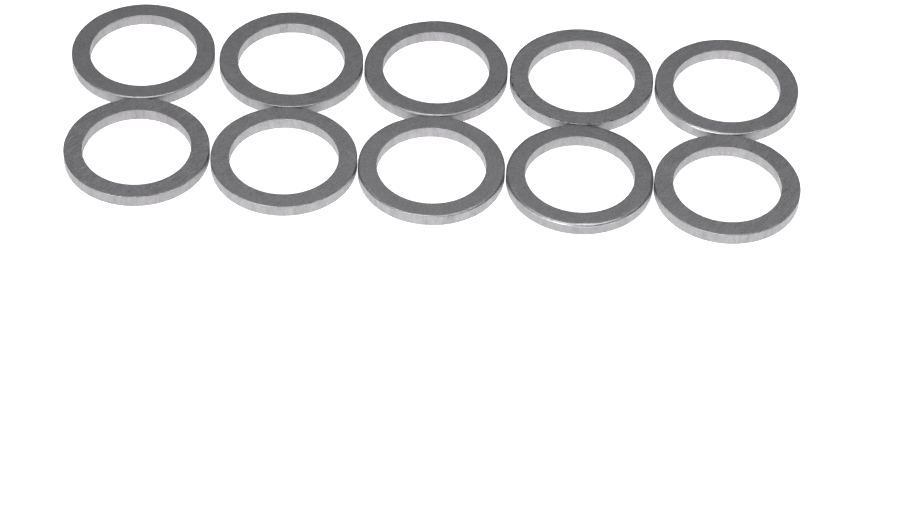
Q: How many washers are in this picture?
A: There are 10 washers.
